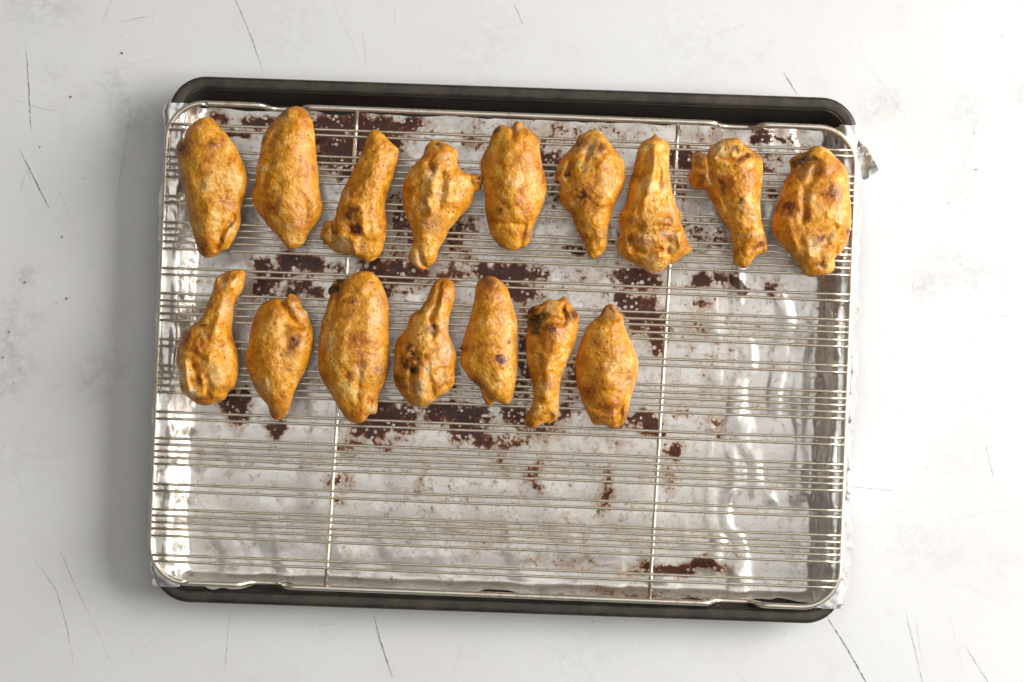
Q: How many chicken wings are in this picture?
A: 16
